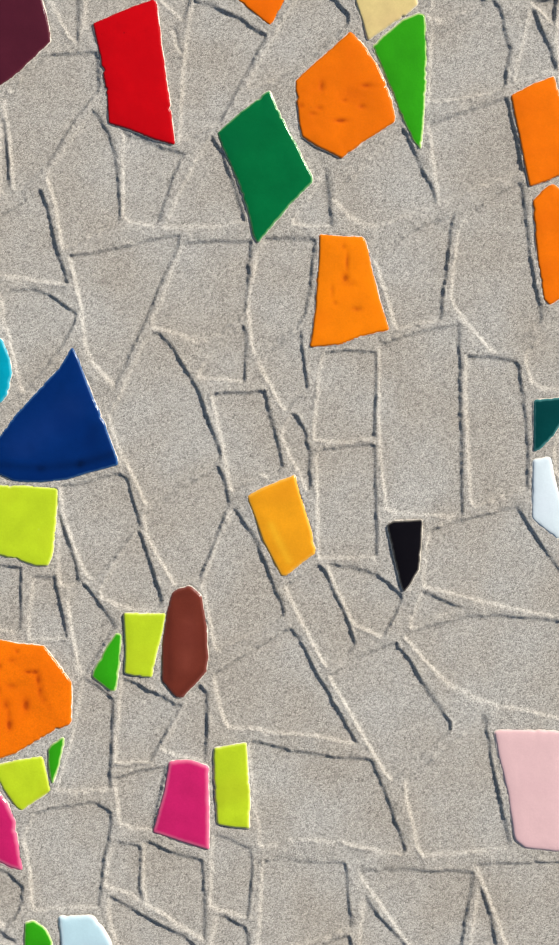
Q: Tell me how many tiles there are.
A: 29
